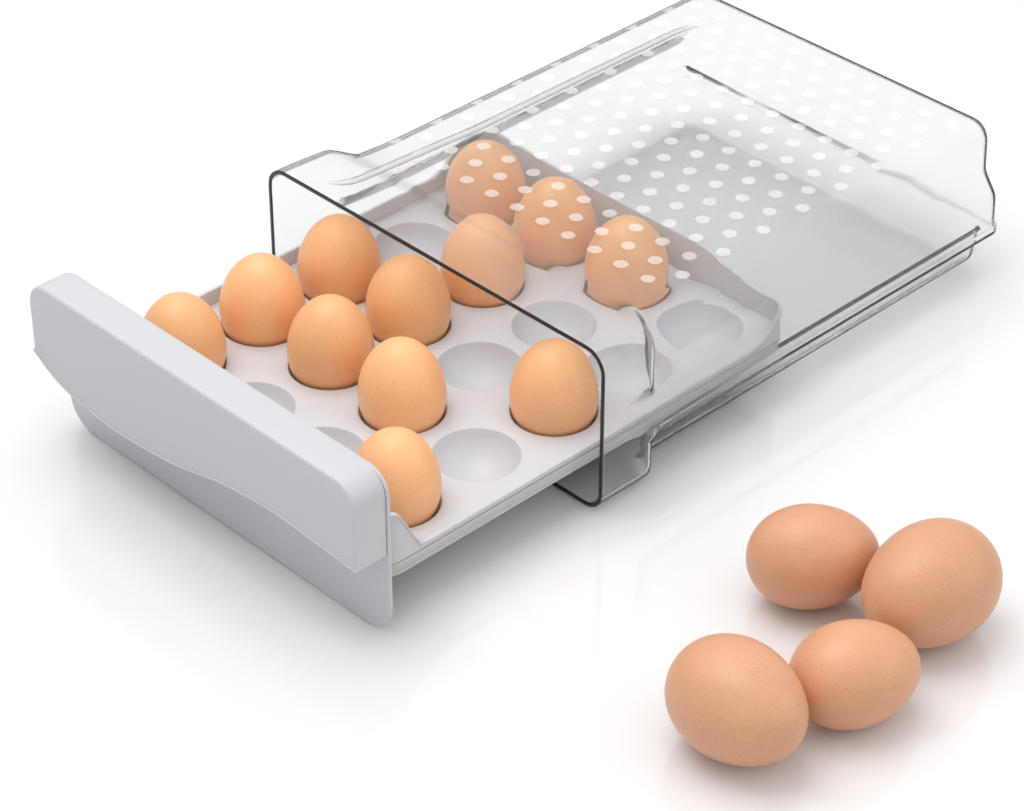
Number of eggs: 16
